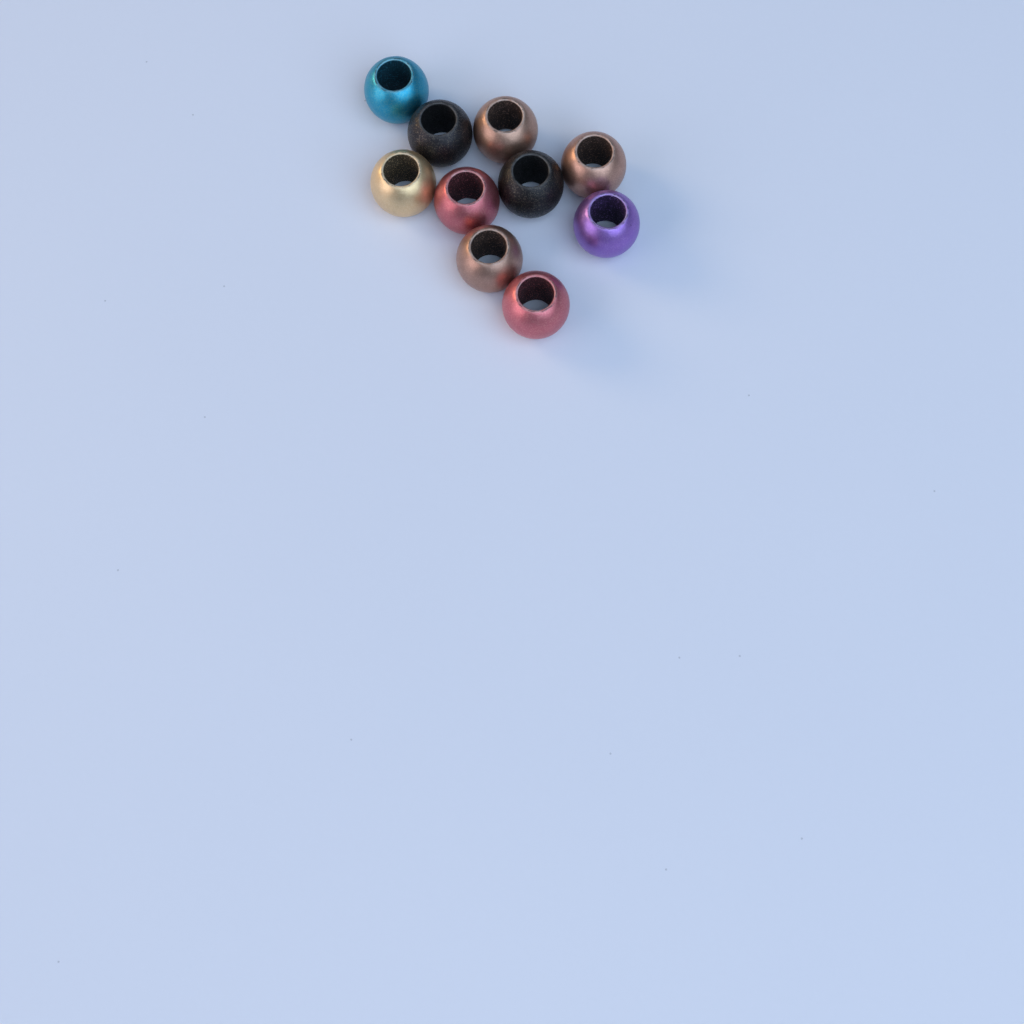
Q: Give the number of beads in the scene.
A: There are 10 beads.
